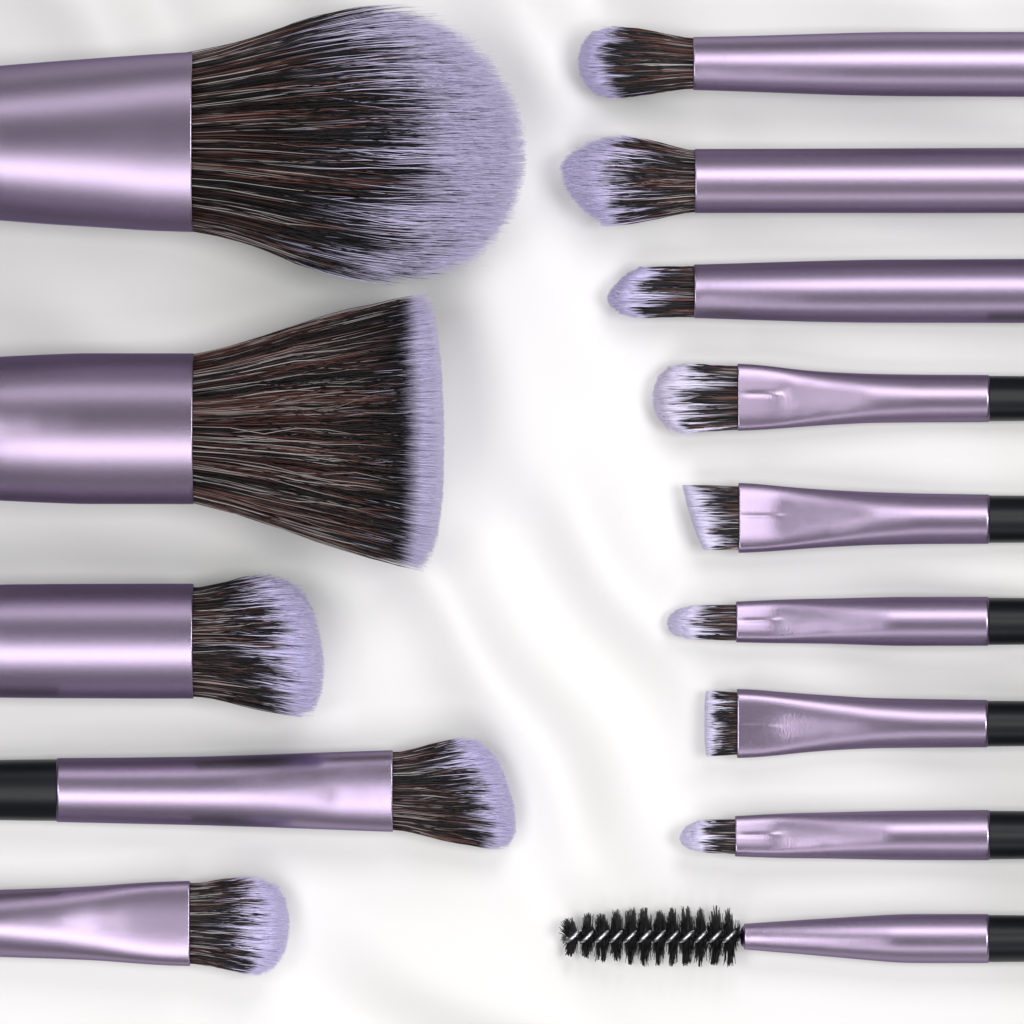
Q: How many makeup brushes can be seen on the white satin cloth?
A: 14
